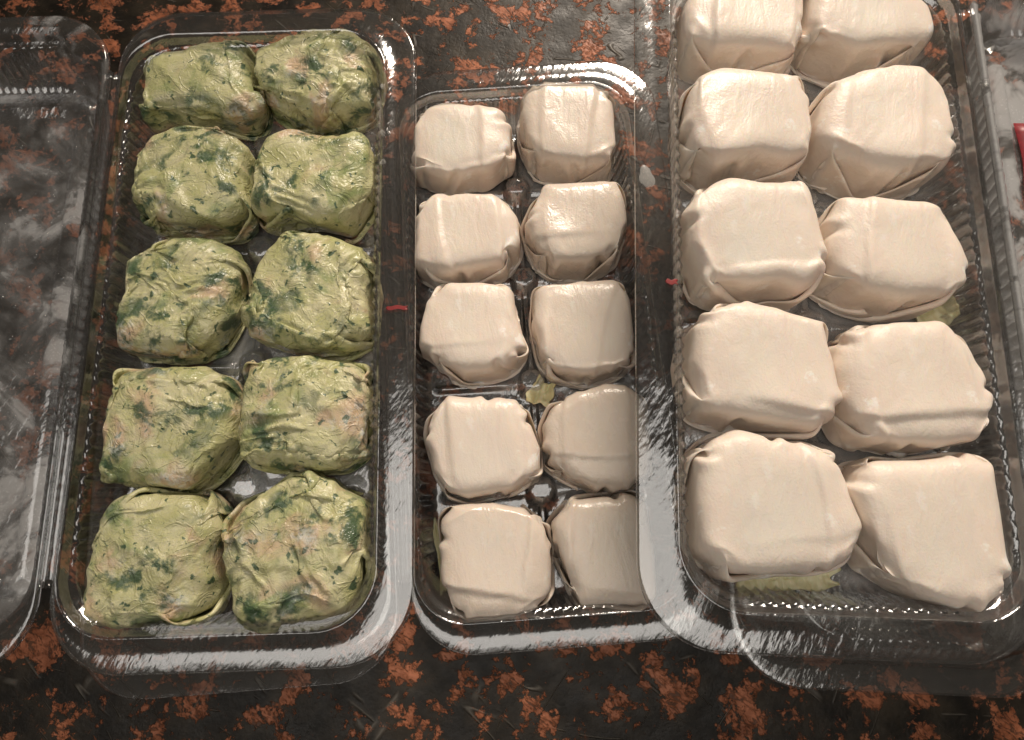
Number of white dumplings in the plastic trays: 20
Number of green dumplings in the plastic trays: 10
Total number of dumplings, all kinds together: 30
